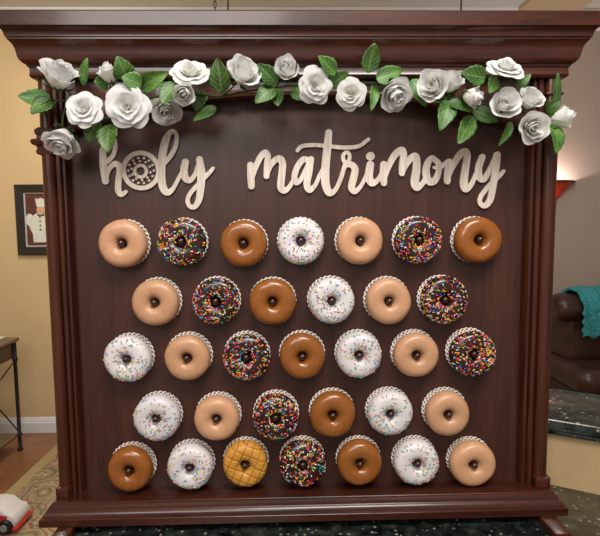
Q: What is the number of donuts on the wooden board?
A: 33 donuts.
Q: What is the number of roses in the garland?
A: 21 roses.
